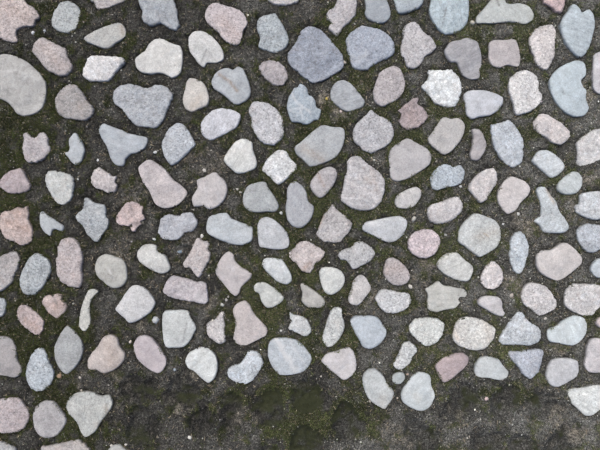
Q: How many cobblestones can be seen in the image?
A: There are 153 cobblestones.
